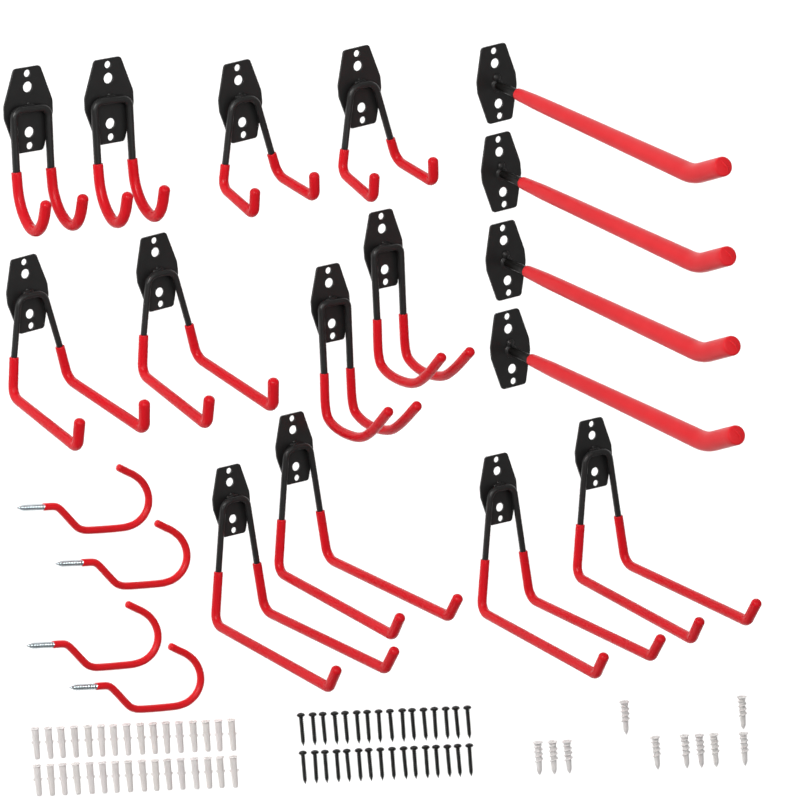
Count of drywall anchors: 10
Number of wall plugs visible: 32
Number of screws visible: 32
